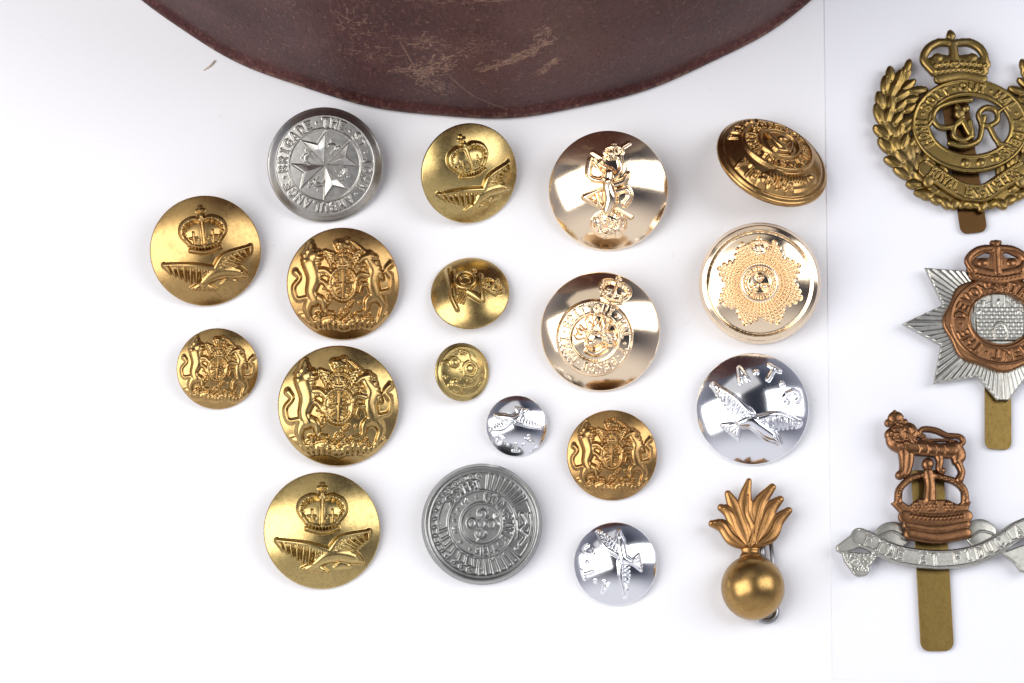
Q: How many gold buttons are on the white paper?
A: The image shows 13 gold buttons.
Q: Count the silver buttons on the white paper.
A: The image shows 5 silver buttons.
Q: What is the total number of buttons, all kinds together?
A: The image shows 18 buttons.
